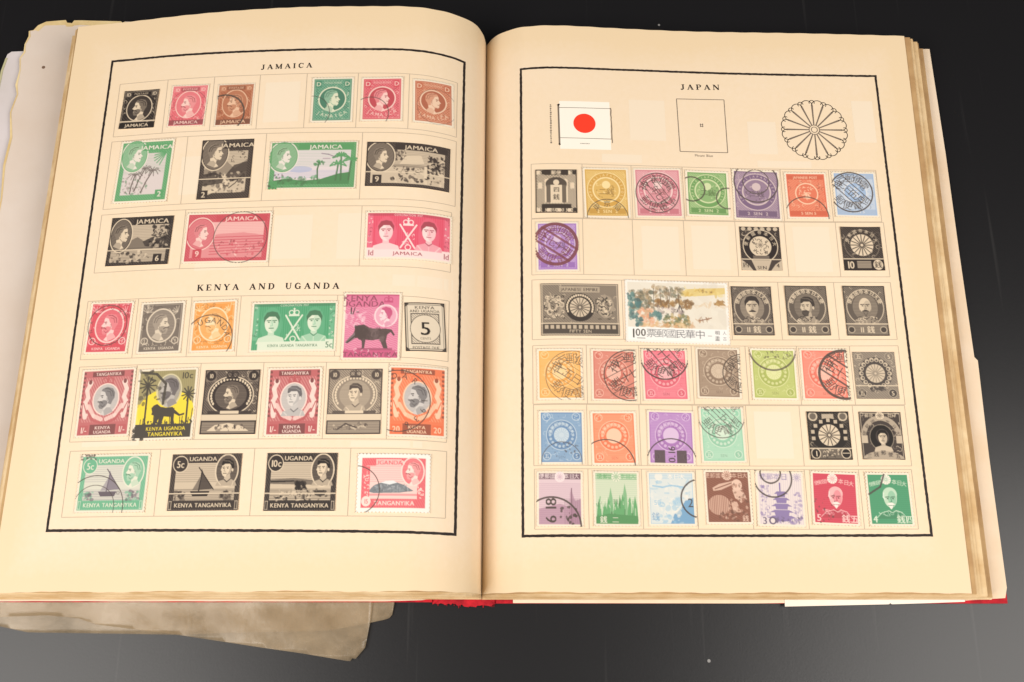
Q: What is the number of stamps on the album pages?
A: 64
